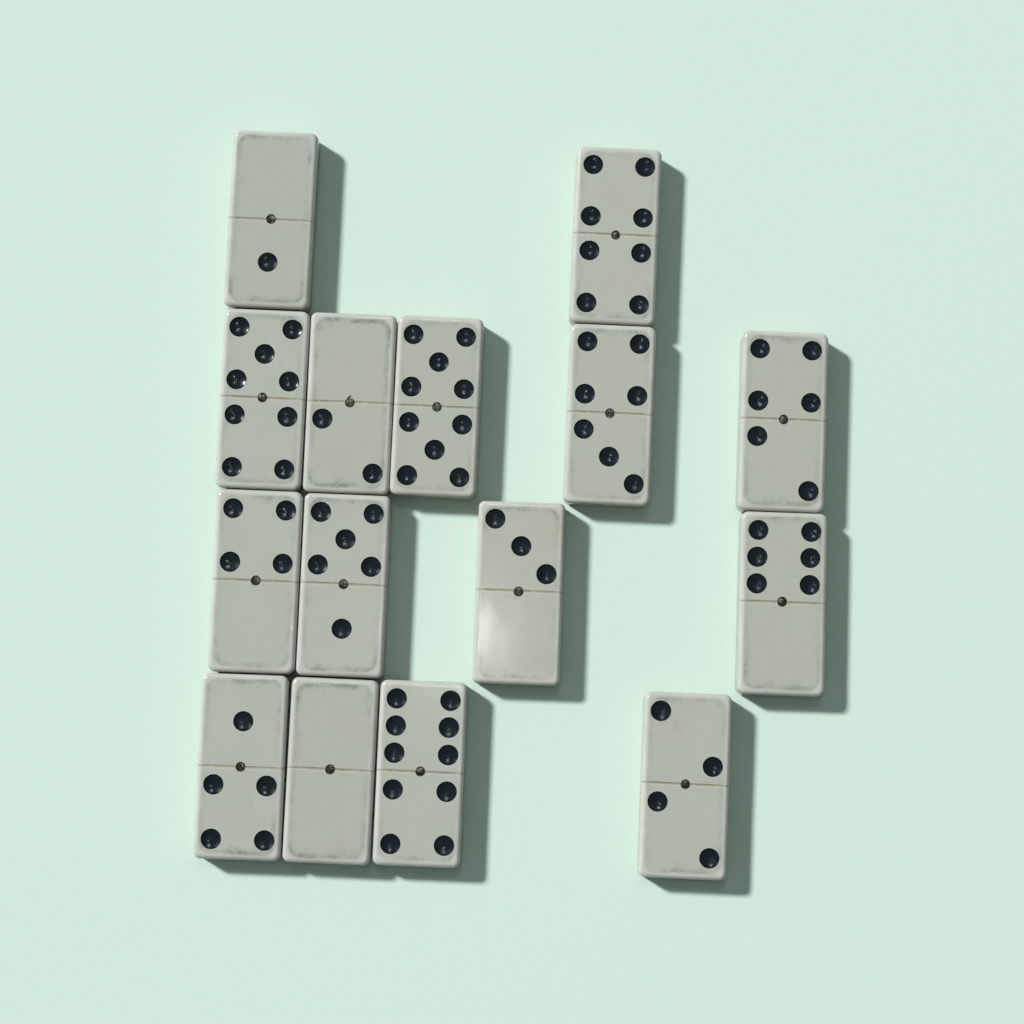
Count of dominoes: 15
